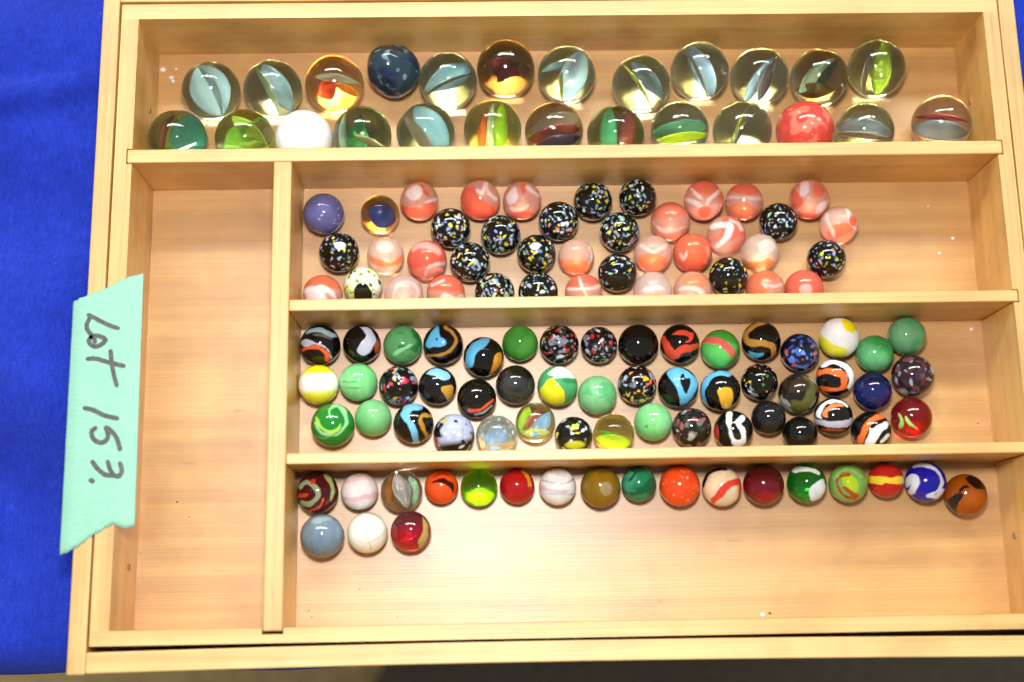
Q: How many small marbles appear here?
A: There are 109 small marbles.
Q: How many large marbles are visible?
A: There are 25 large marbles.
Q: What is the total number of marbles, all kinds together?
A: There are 134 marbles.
